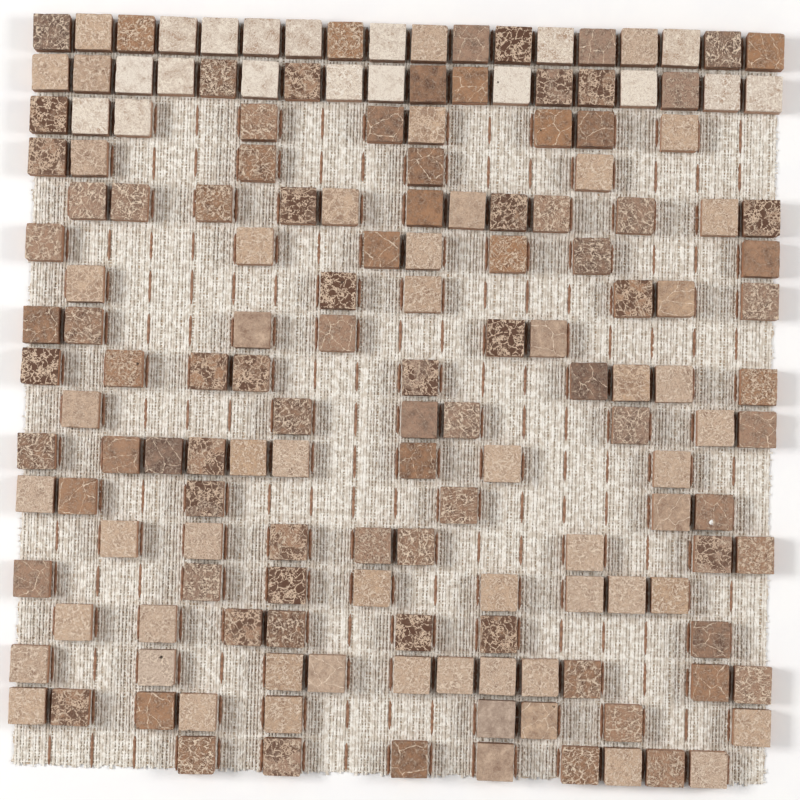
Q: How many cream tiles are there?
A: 18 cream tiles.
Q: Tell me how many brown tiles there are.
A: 89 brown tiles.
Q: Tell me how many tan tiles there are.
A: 56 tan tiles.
